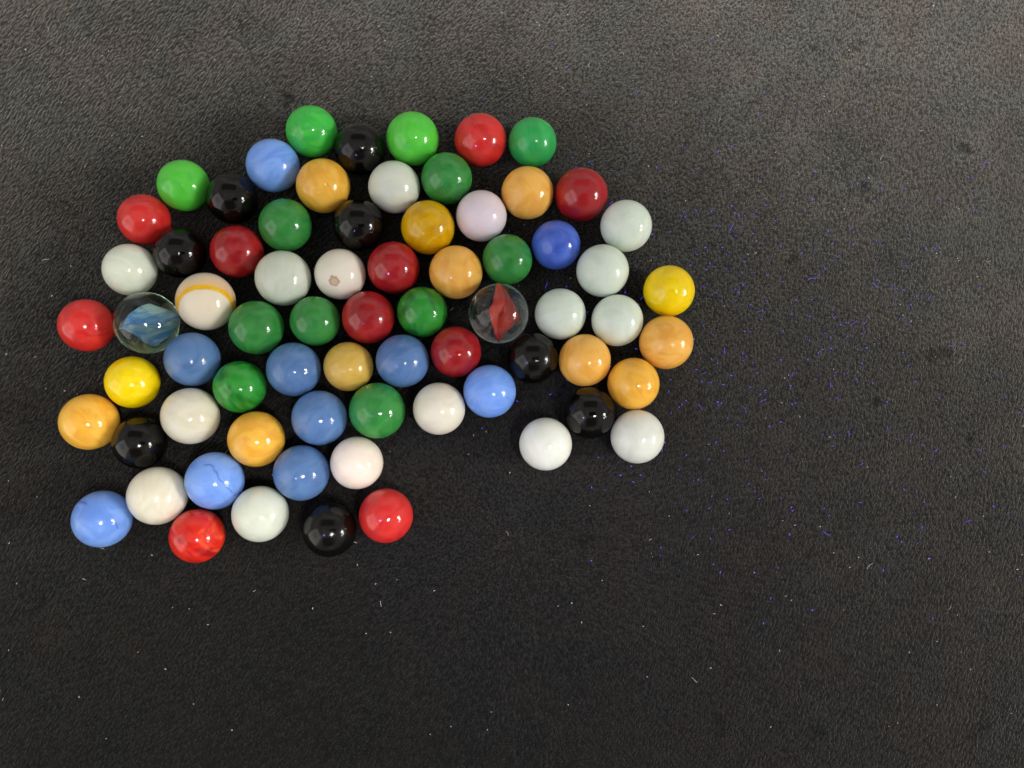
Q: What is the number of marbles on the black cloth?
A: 71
